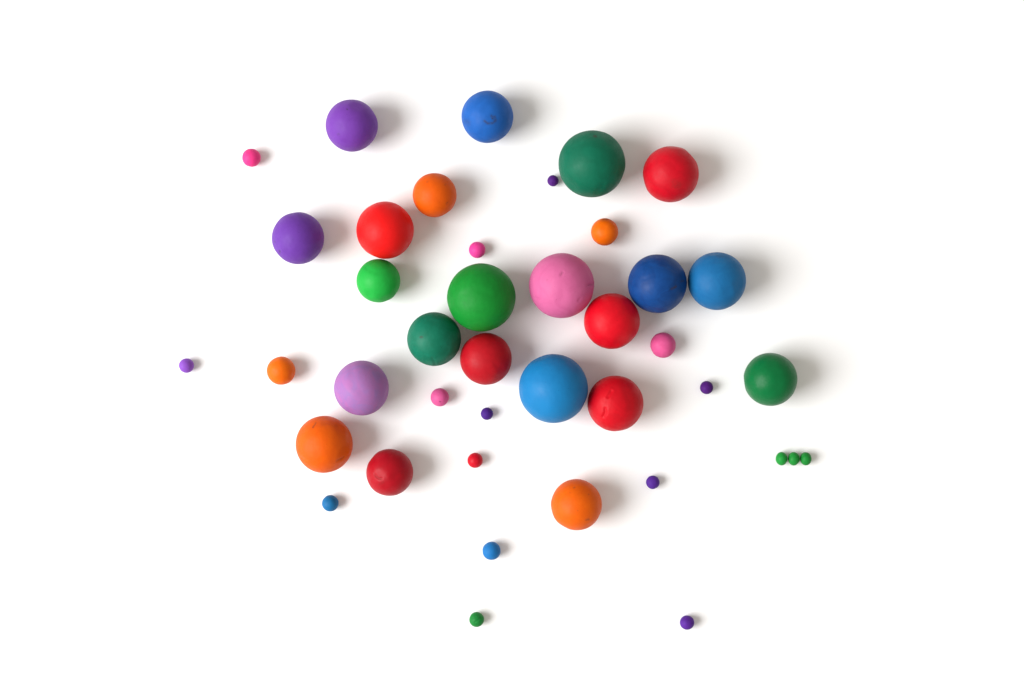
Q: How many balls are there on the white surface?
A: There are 41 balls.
